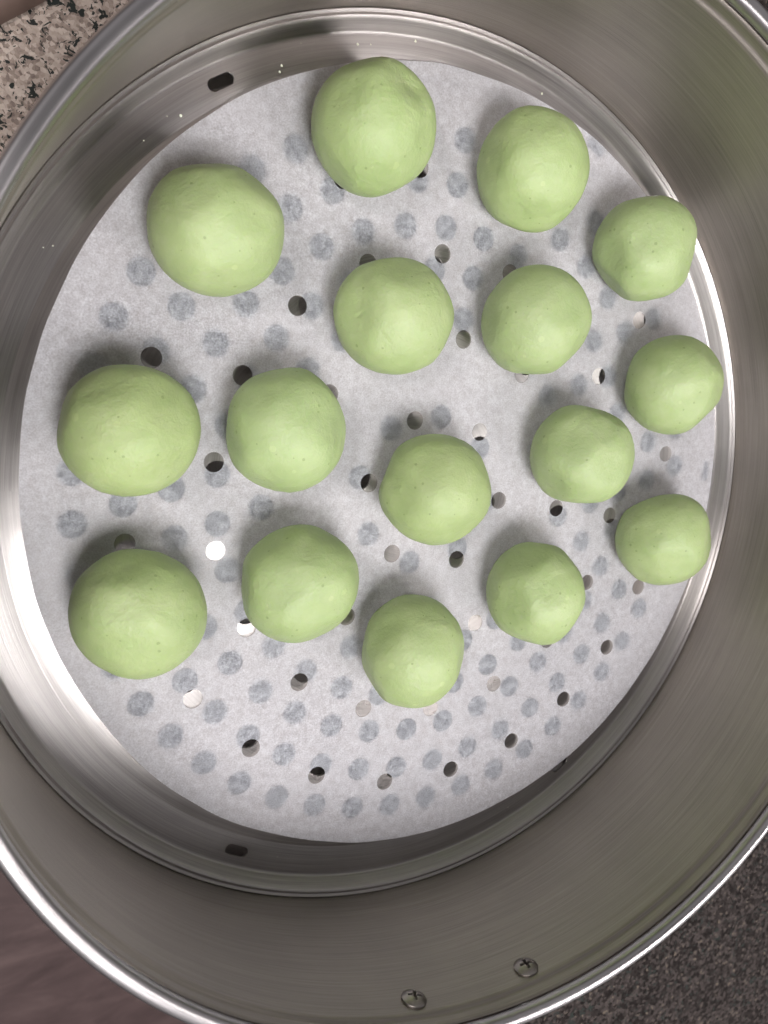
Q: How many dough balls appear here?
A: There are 16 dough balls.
